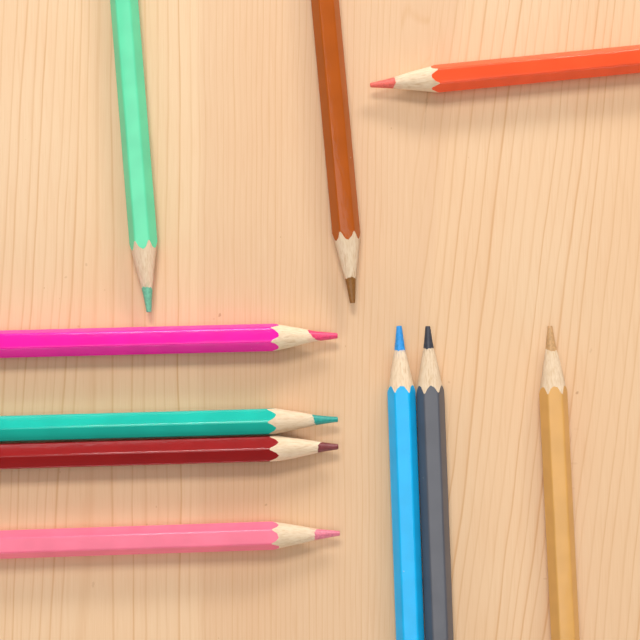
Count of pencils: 10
